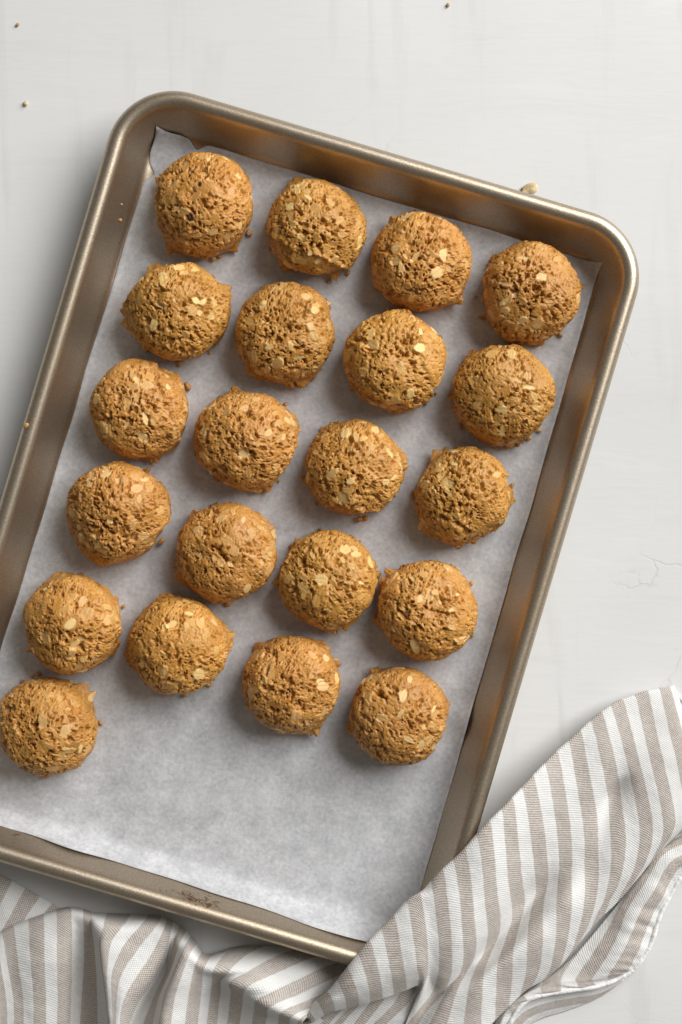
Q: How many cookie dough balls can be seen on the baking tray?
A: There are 21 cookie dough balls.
